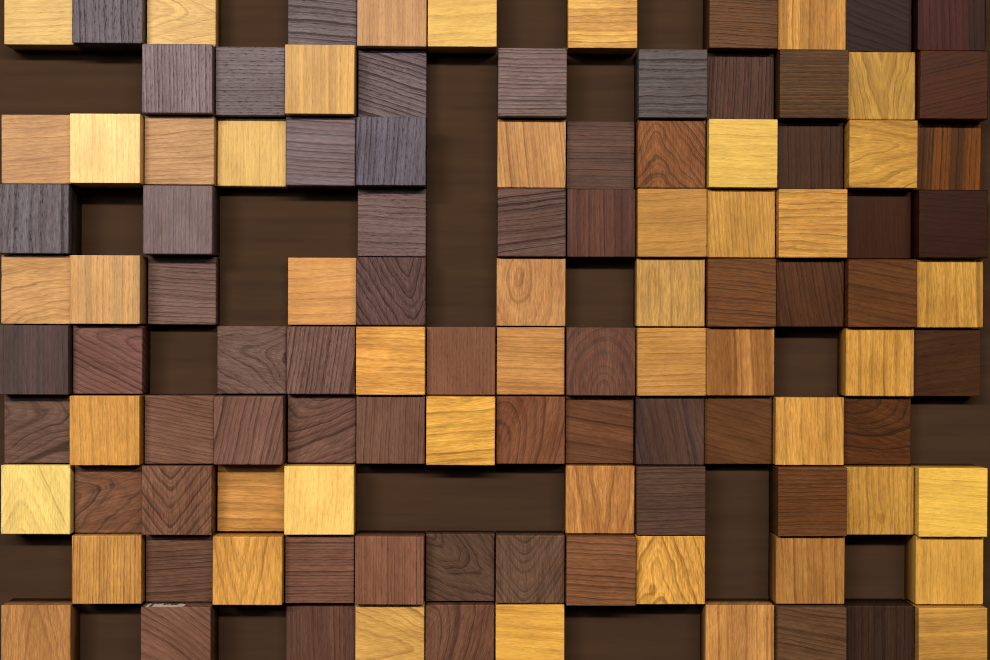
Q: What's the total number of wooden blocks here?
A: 111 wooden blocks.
